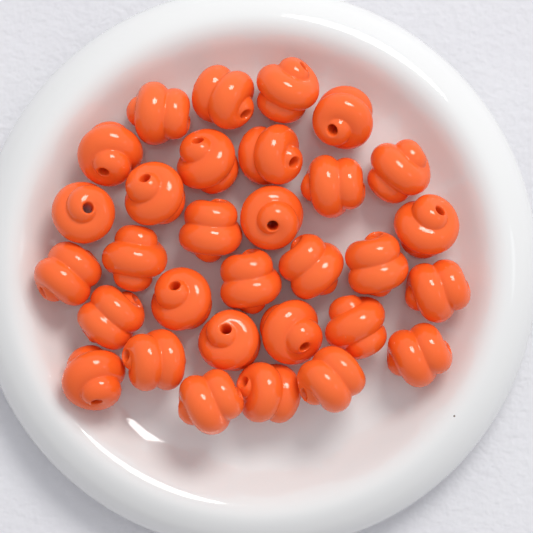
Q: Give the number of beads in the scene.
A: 31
